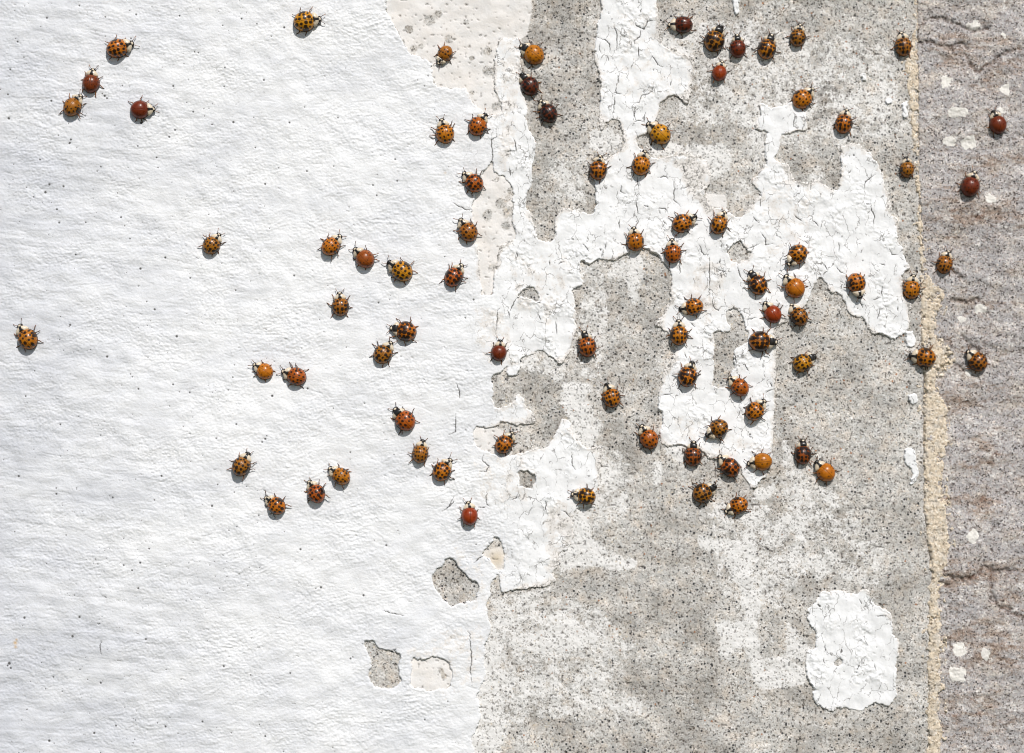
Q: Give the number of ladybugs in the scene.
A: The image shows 82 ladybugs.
